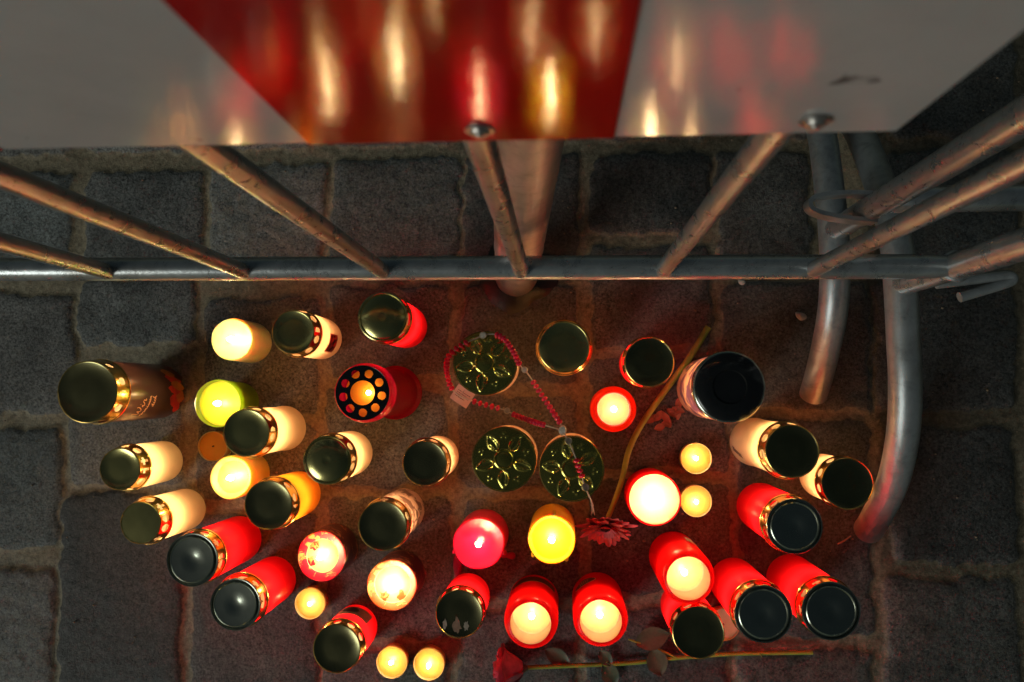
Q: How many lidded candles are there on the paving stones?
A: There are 27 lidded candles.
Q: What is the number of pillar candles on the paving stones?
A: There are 12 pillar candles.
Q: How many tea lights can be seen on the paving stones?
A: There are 7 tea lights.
